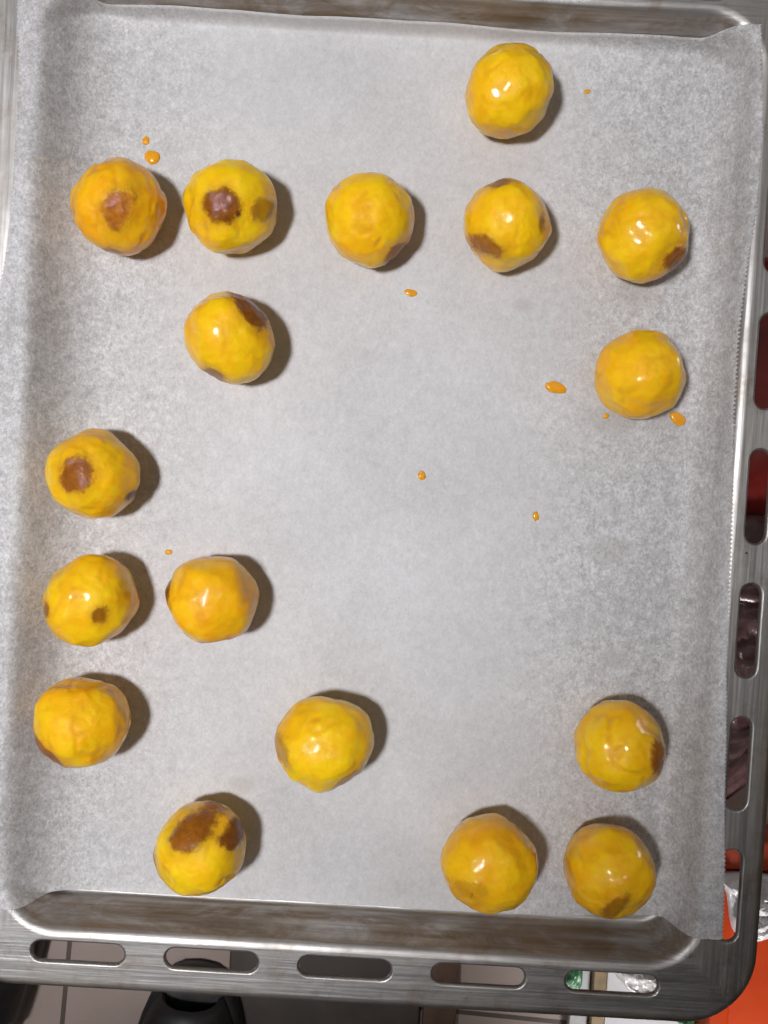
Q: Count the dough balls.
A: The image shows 17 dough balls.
